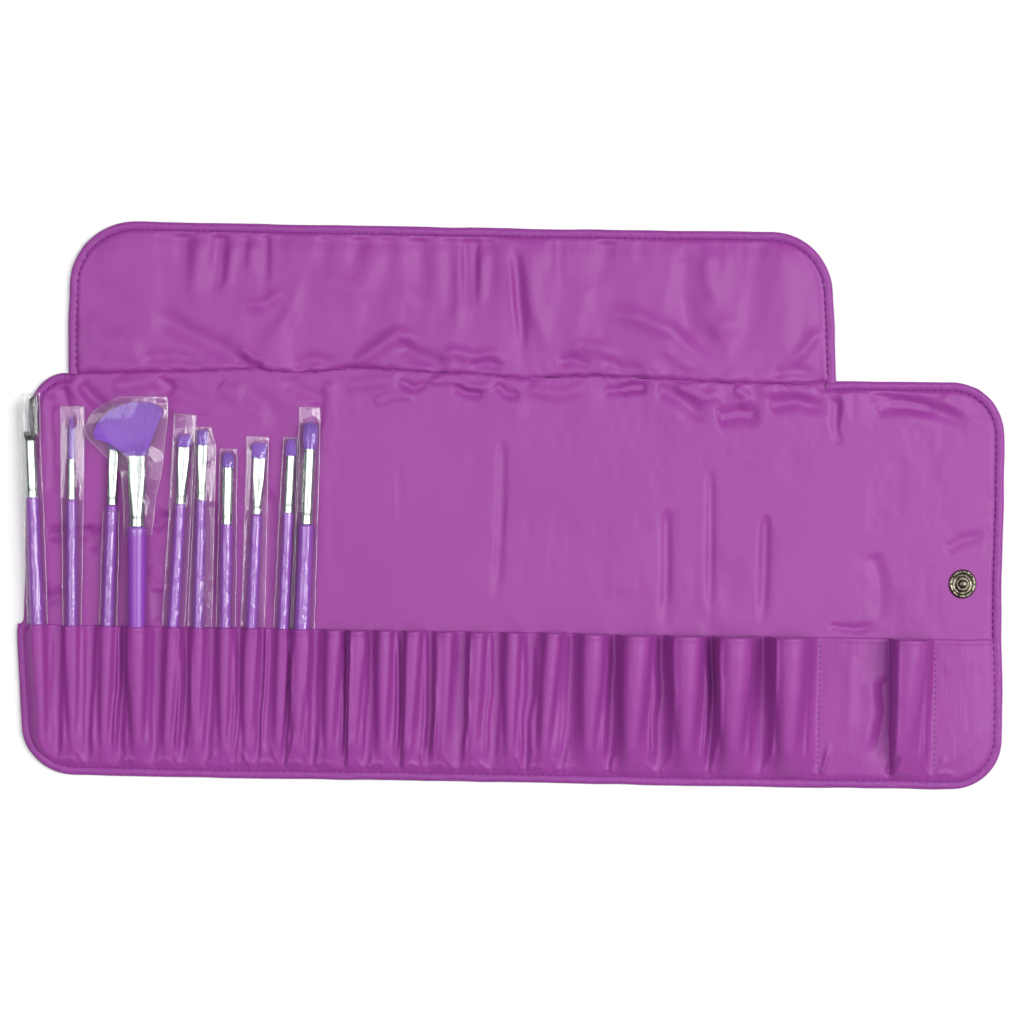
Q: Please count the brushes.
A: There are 10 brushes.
